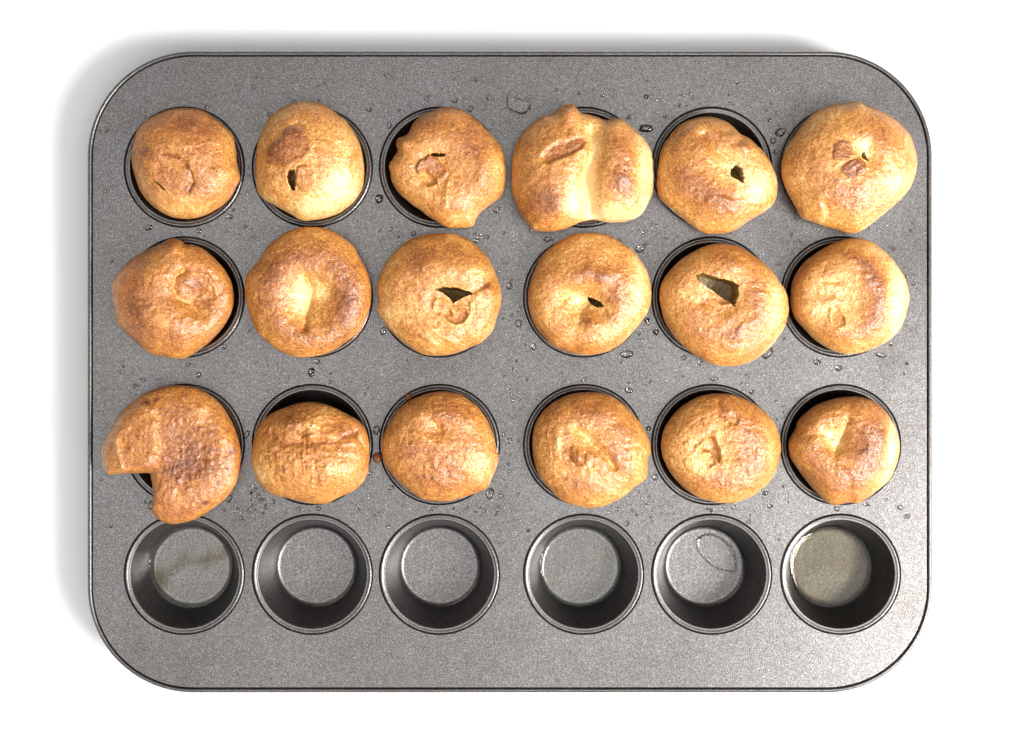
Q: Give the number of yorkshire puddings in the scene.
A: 18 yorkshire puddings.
